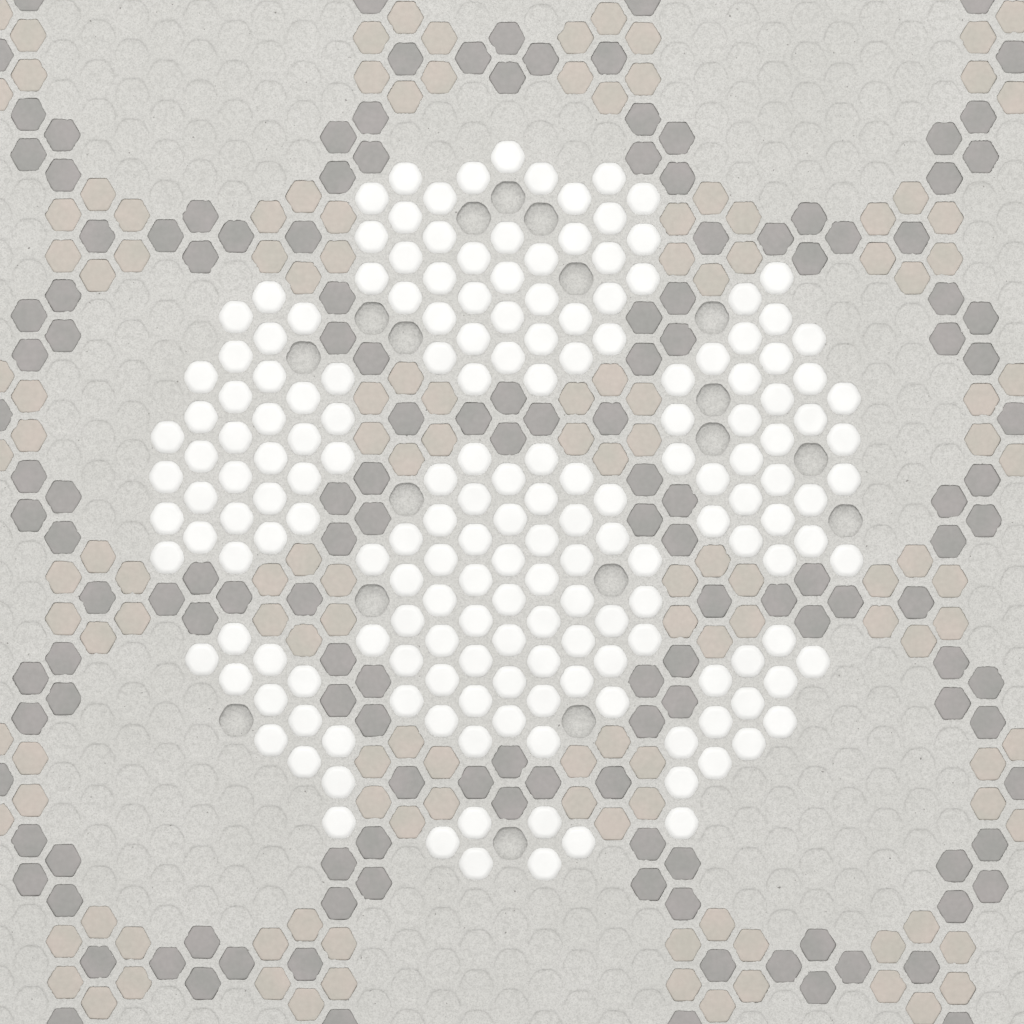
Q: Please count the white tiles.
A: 182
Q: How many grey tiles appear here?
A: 147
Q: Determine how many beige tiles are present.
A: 132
